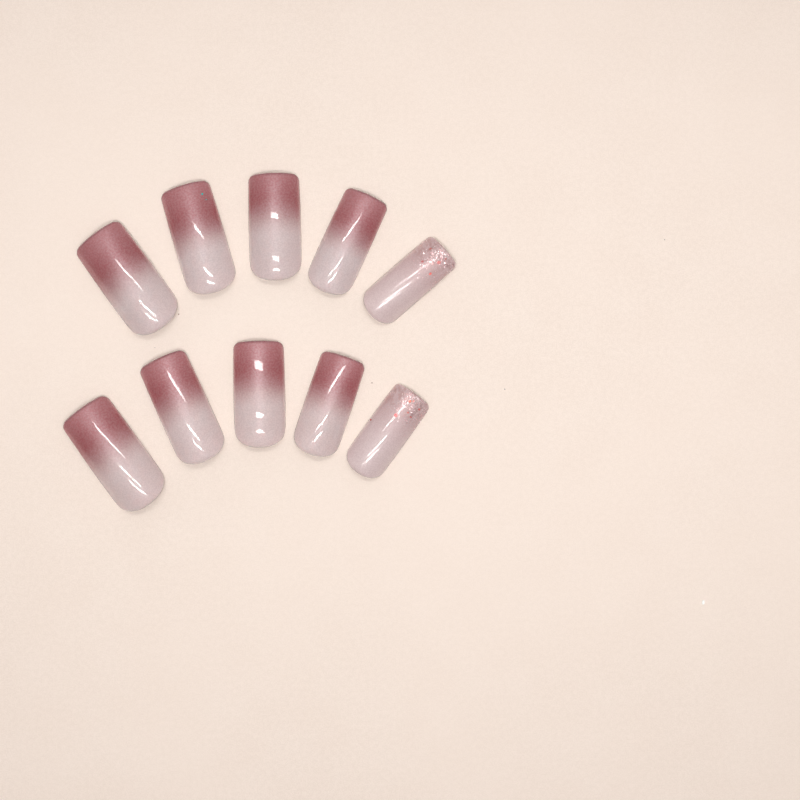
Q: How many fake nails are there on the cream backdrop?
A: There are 10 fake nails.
